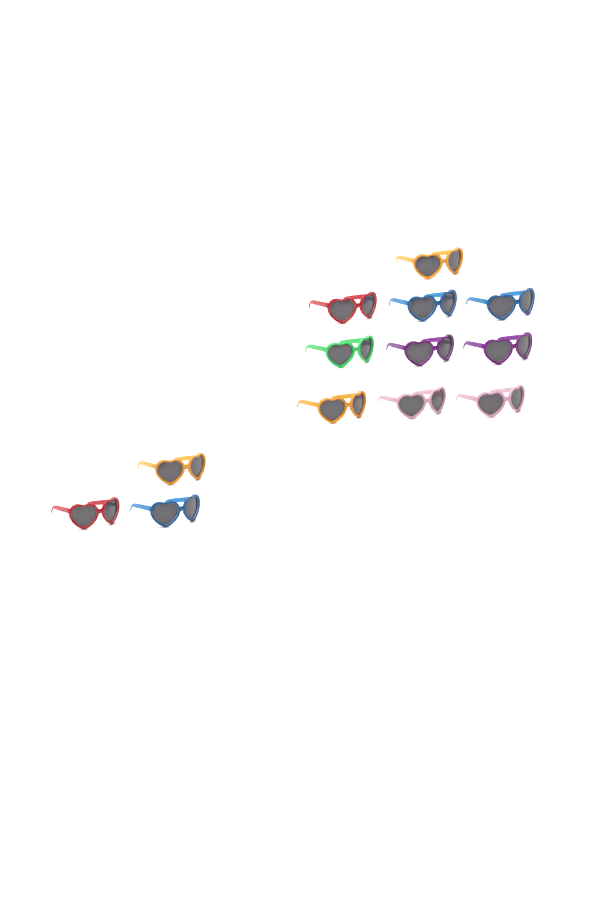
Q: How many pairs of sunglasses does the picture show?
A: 13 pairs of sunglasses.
